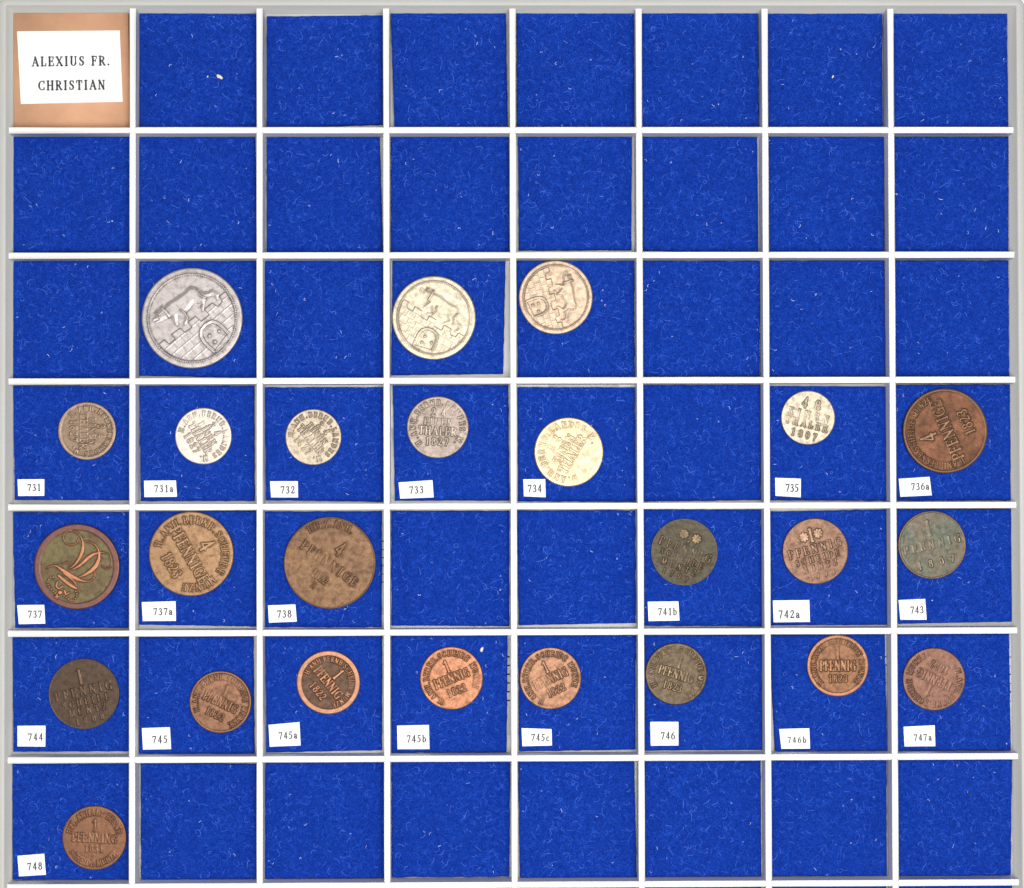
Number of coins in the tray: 25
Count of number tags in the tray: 22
